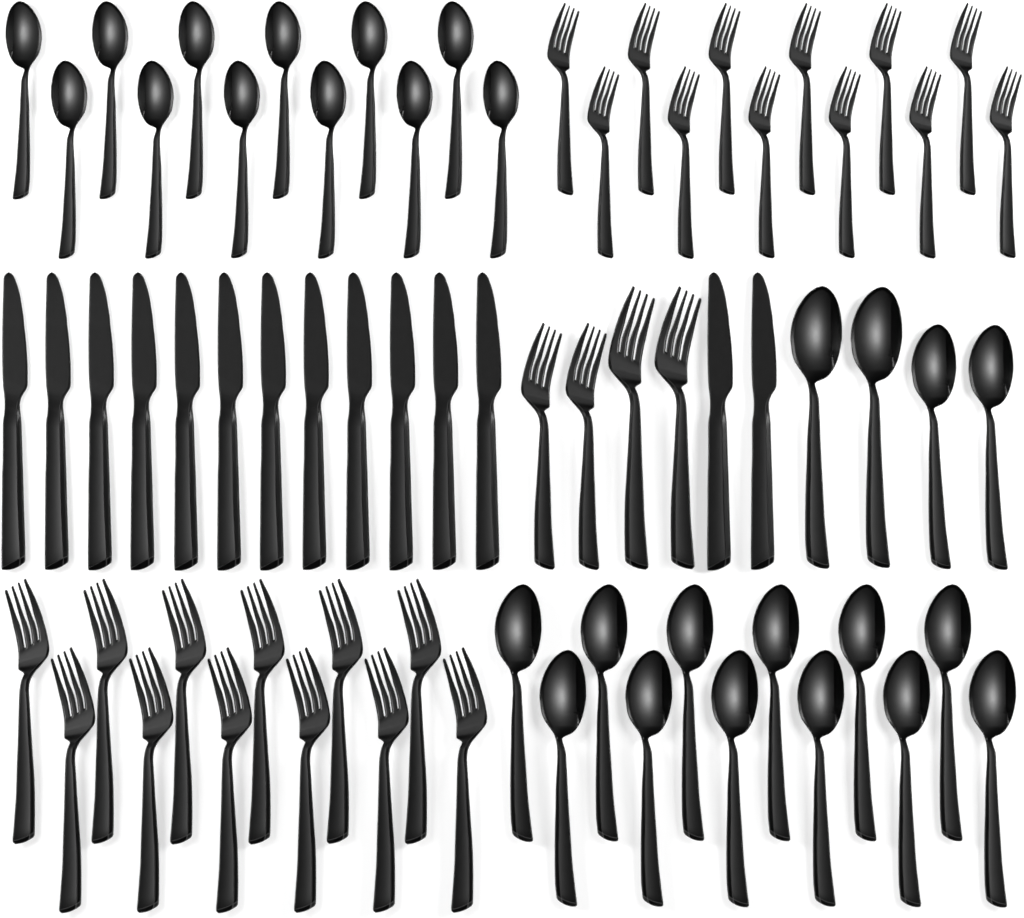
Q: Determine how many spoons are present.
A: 28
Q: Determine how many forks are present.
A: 28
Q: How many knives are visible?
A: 14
